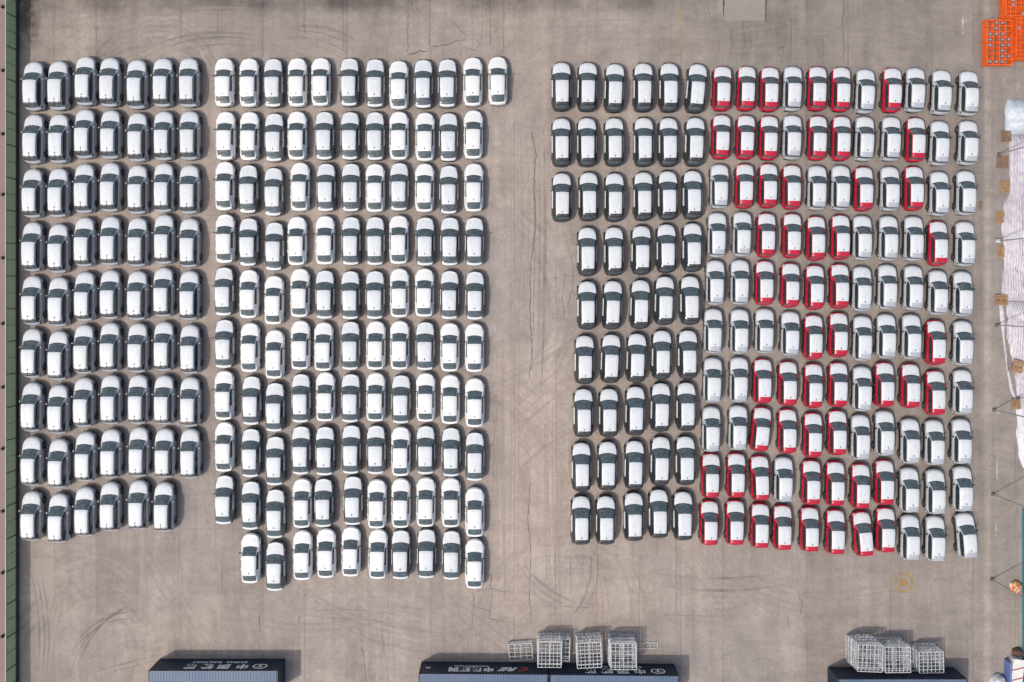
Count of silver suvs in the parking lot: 117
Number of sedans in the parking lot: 110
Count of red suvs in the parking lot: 55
